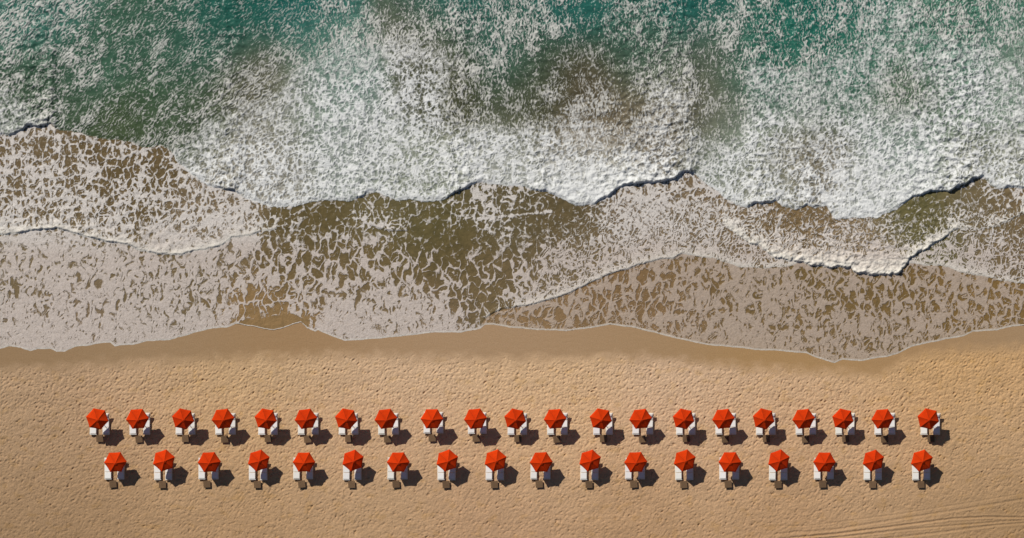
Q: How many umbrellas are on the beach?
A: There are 39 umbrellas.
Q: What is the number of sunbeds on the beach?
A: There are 78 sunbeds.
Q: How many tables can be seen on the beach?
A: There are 39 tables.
